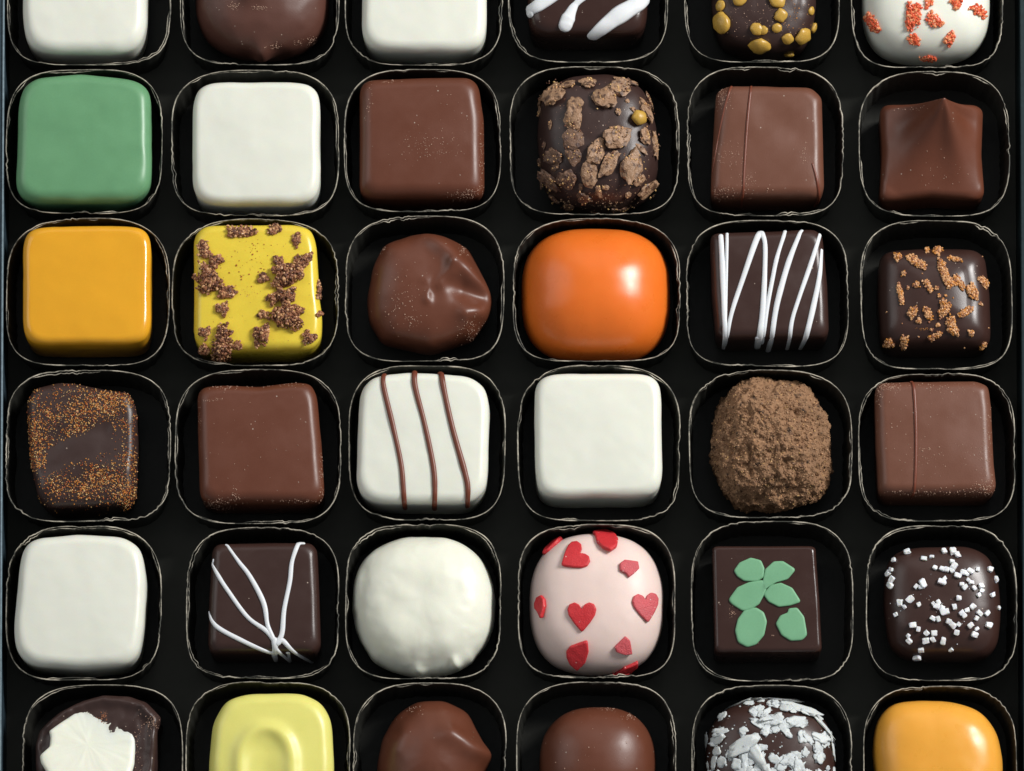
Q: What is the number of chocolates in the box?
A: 36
